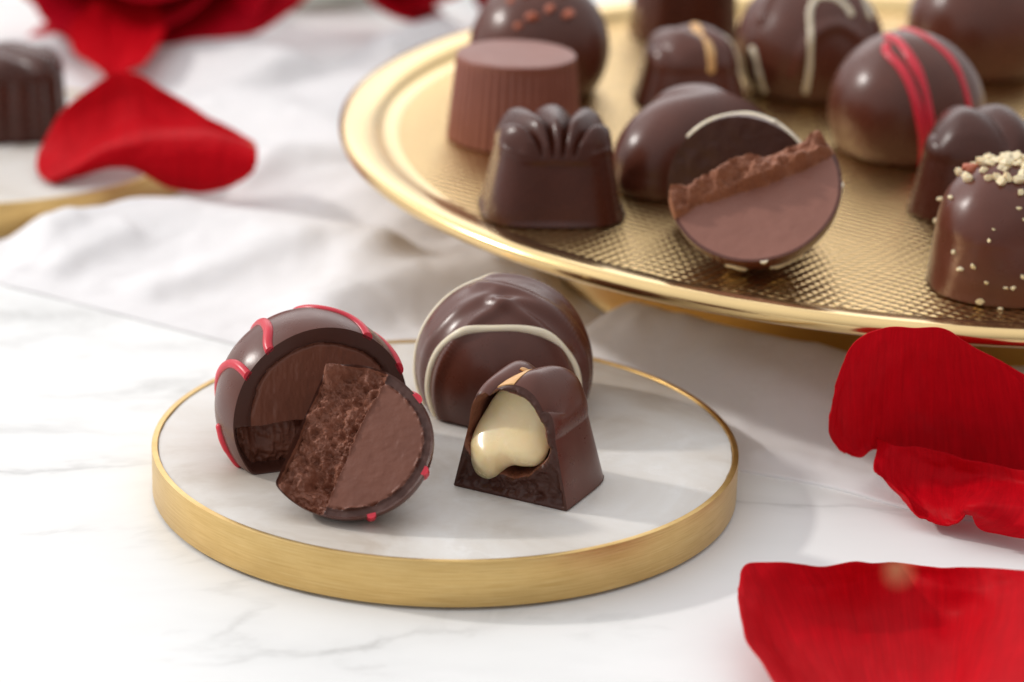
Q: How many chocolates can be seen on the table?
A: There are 16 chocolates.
